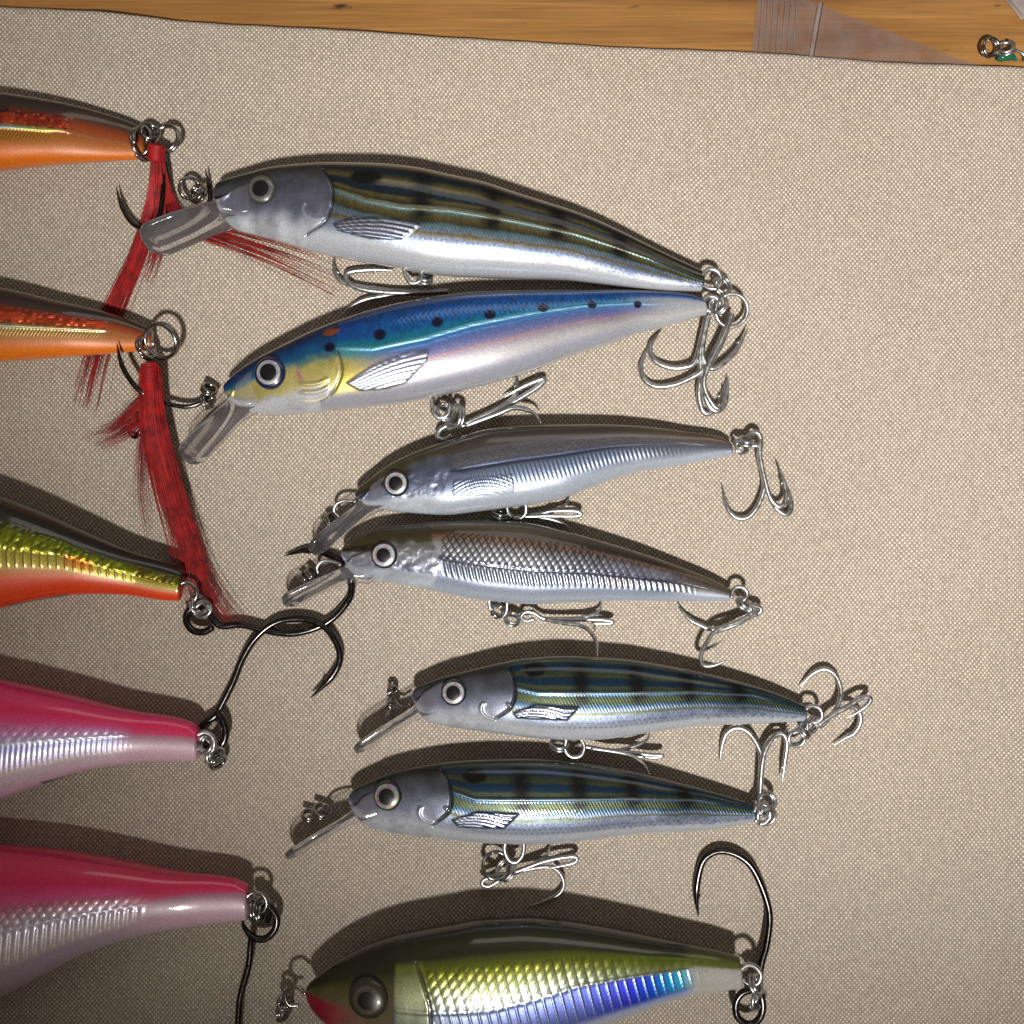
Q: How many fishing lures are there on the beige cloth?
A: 12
